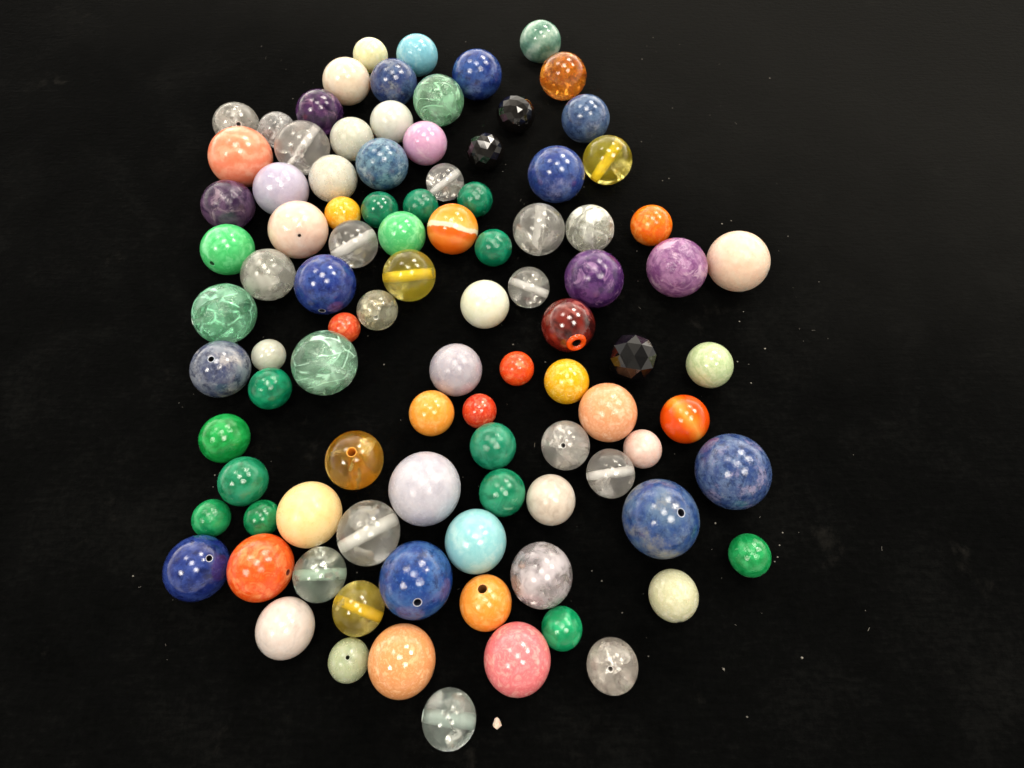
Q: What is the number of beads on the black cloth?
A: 97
